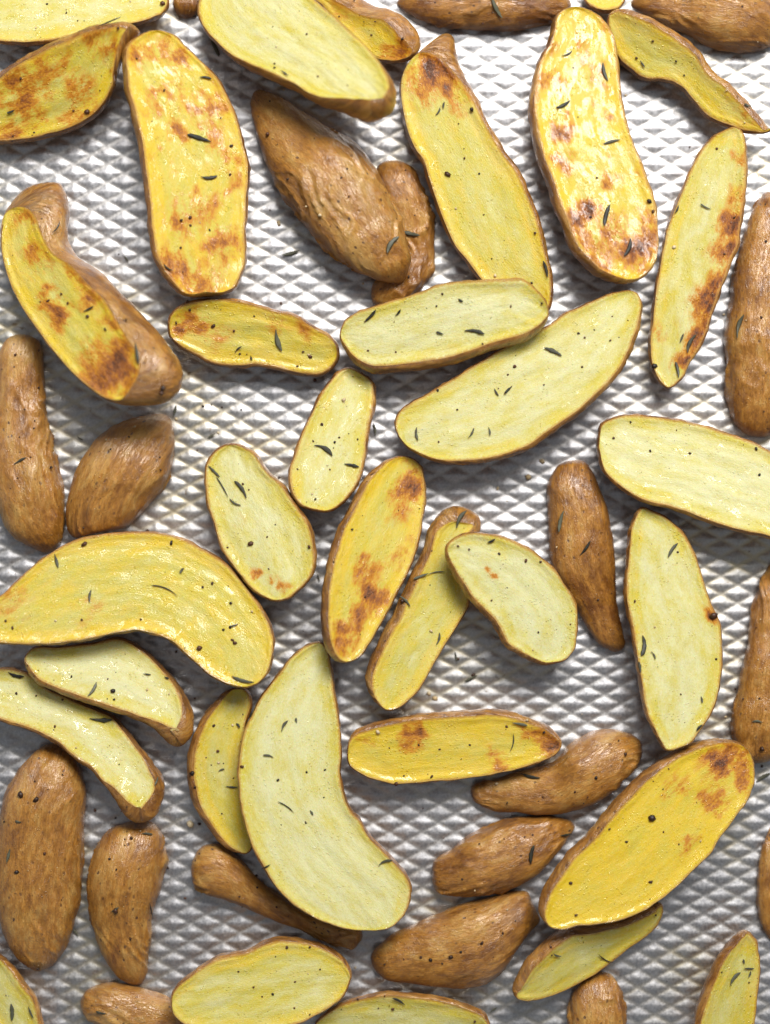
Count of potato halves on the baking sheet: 52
